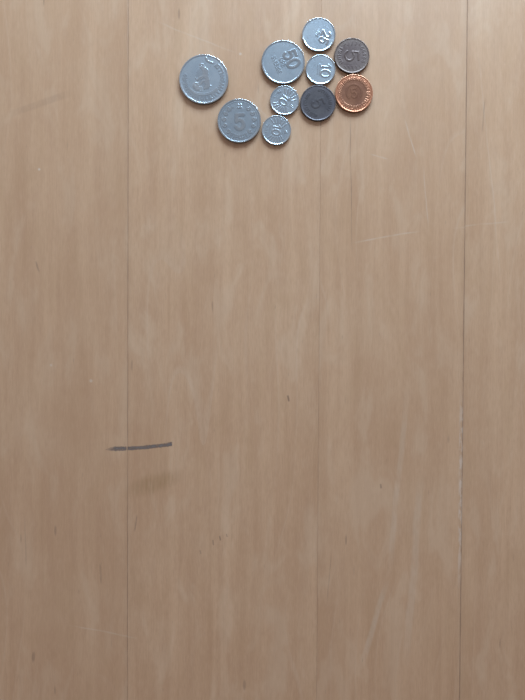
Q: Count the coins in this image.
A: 10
